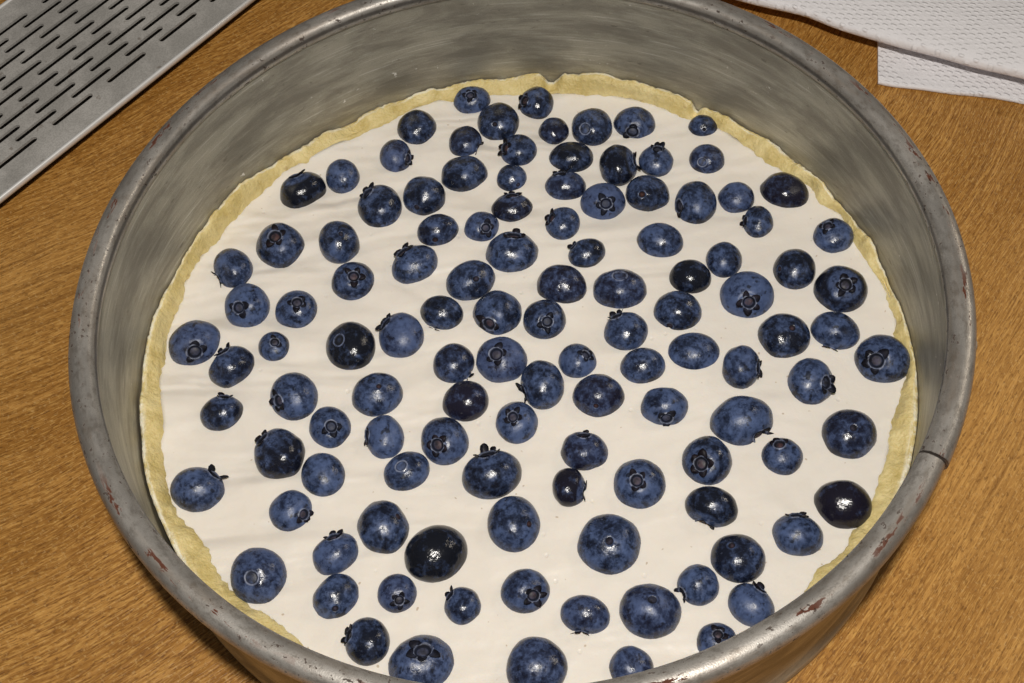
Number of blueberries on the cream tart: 118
